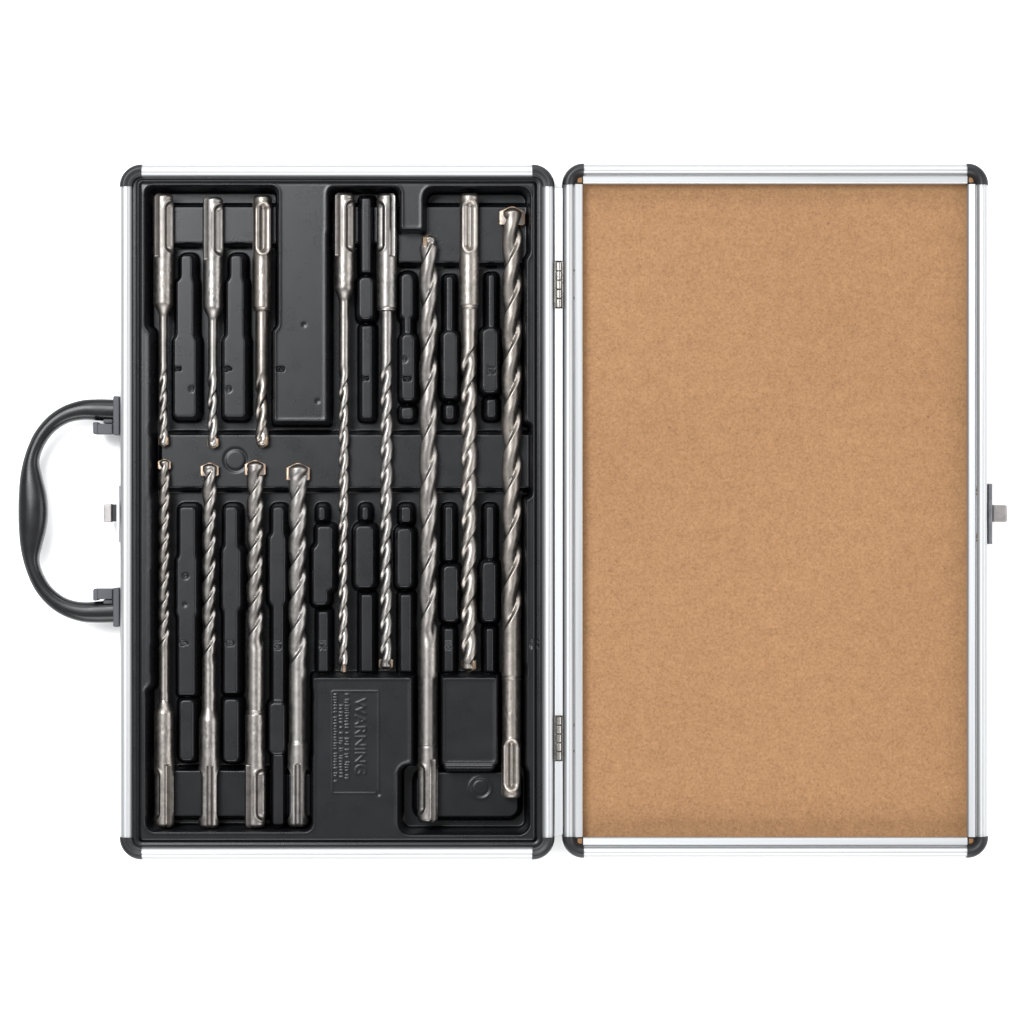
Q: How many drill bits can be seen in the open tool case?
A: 12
